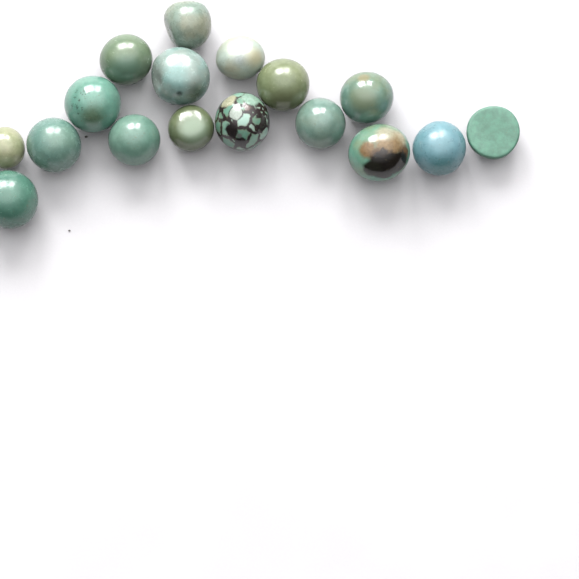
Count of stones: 17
